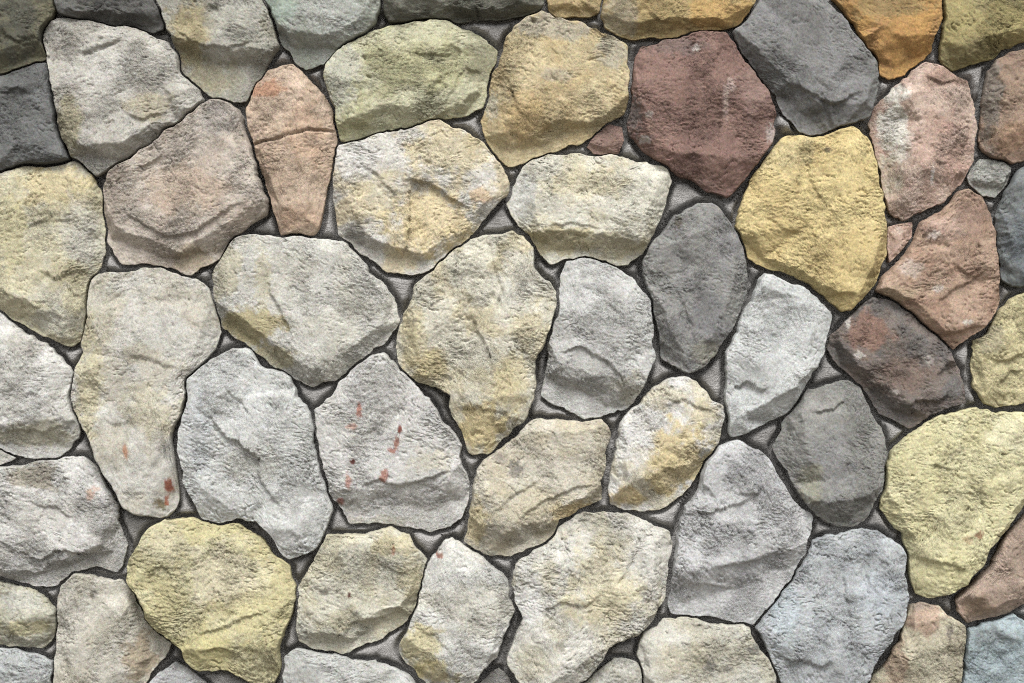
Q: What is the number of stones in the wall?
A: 62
